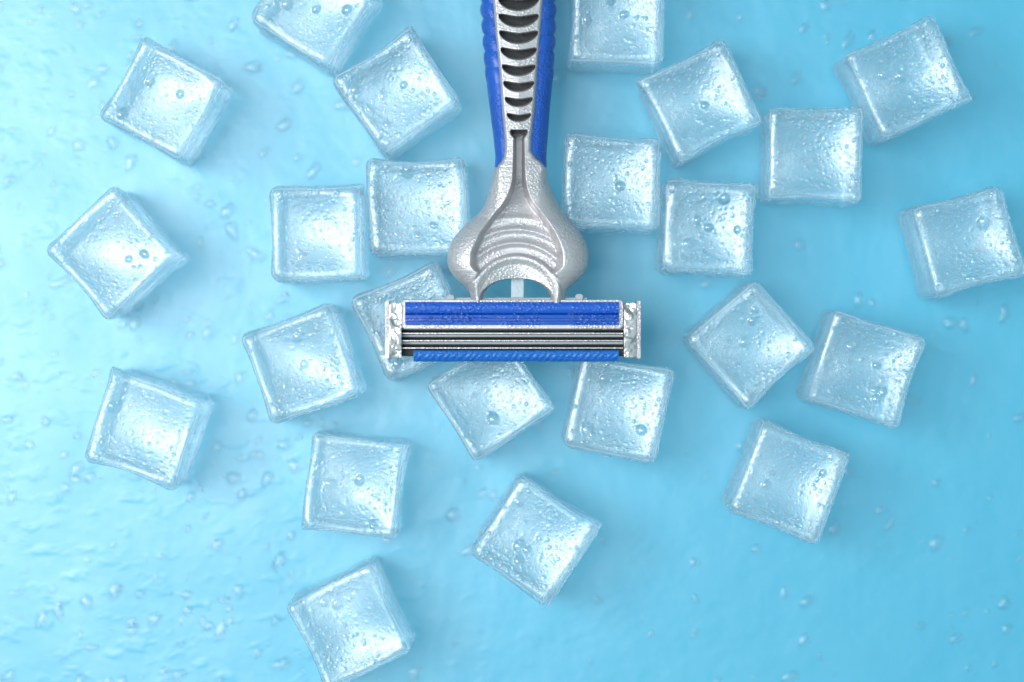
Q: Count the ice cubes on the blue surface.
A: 24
